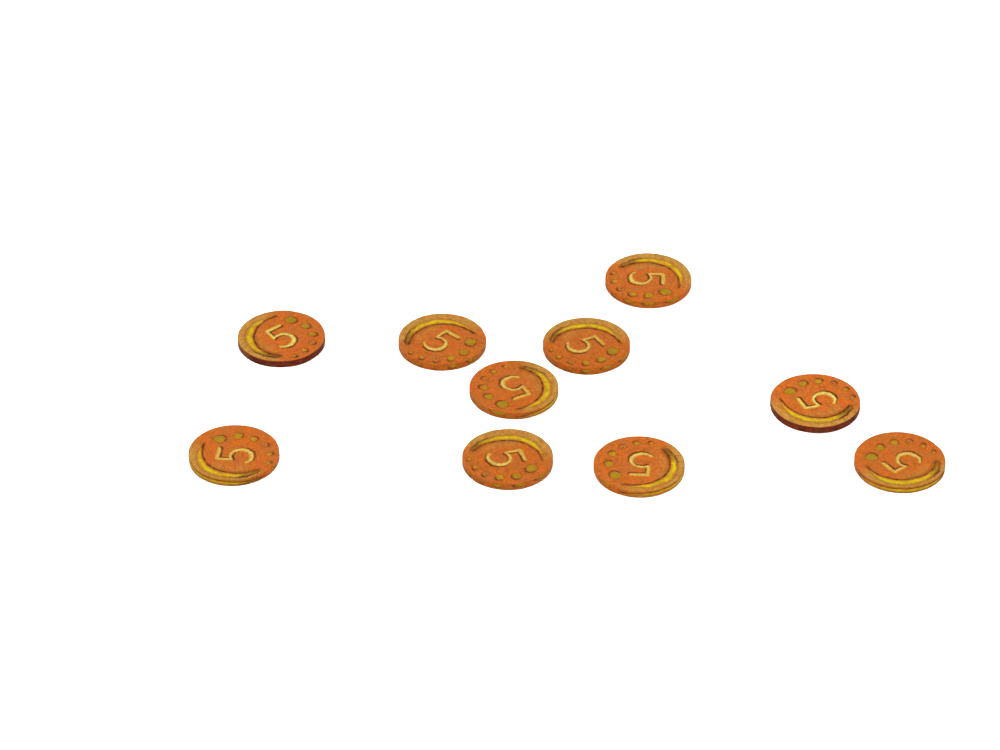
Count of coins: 10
